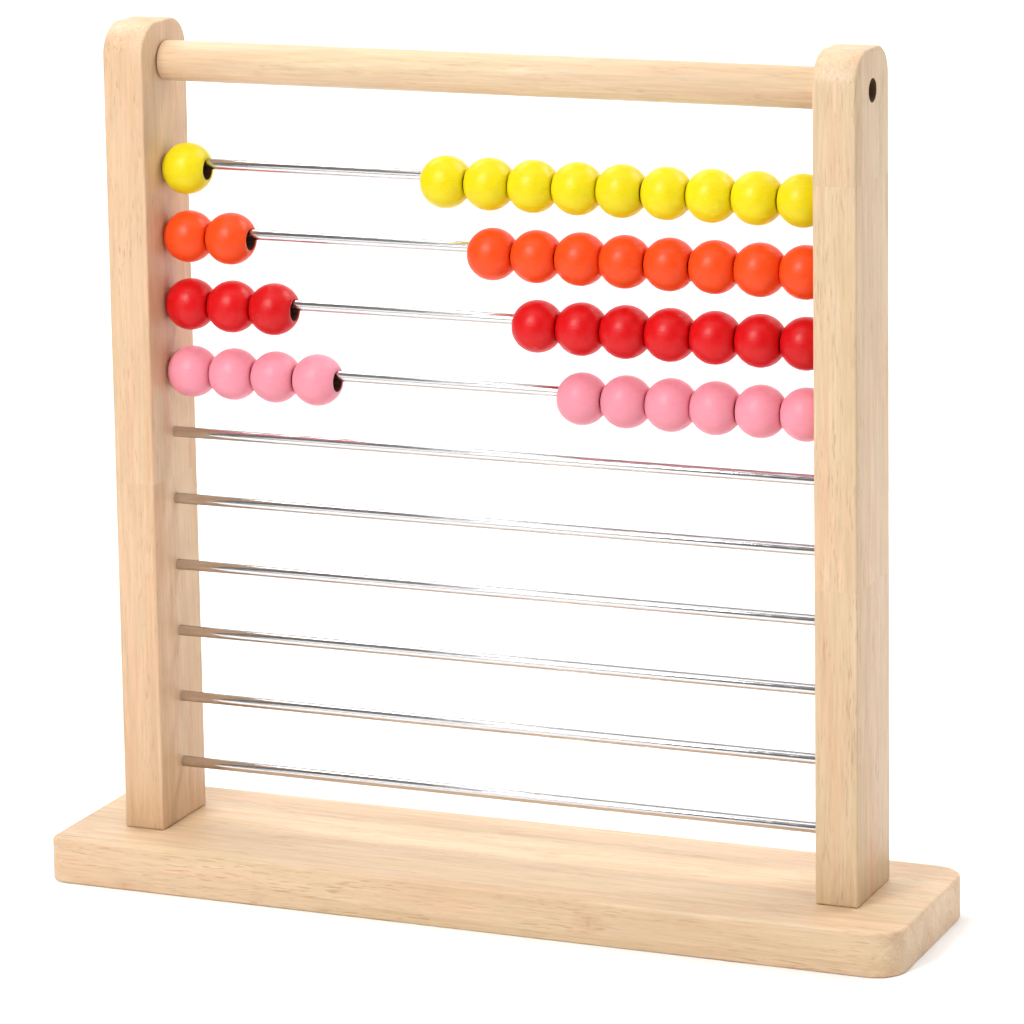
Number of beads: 40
